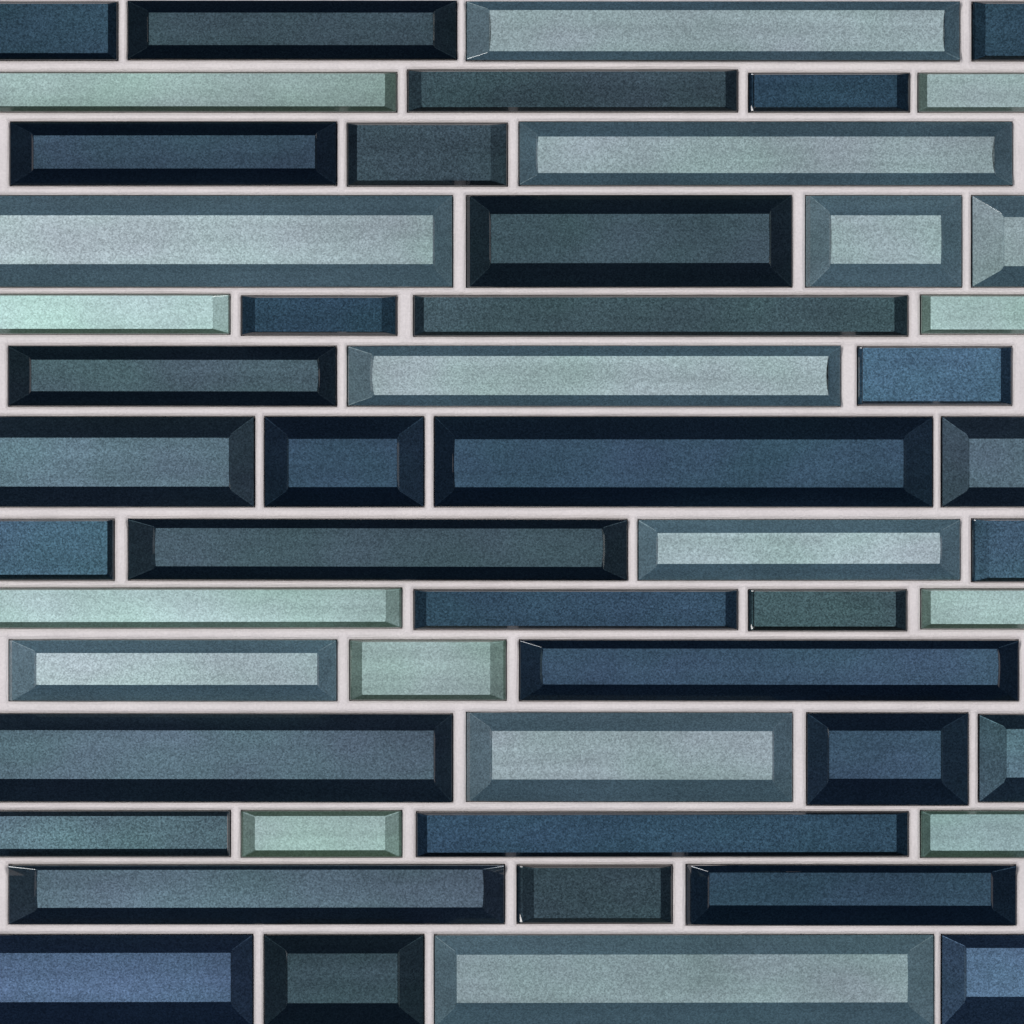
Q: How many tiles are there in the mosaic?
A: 52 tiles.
